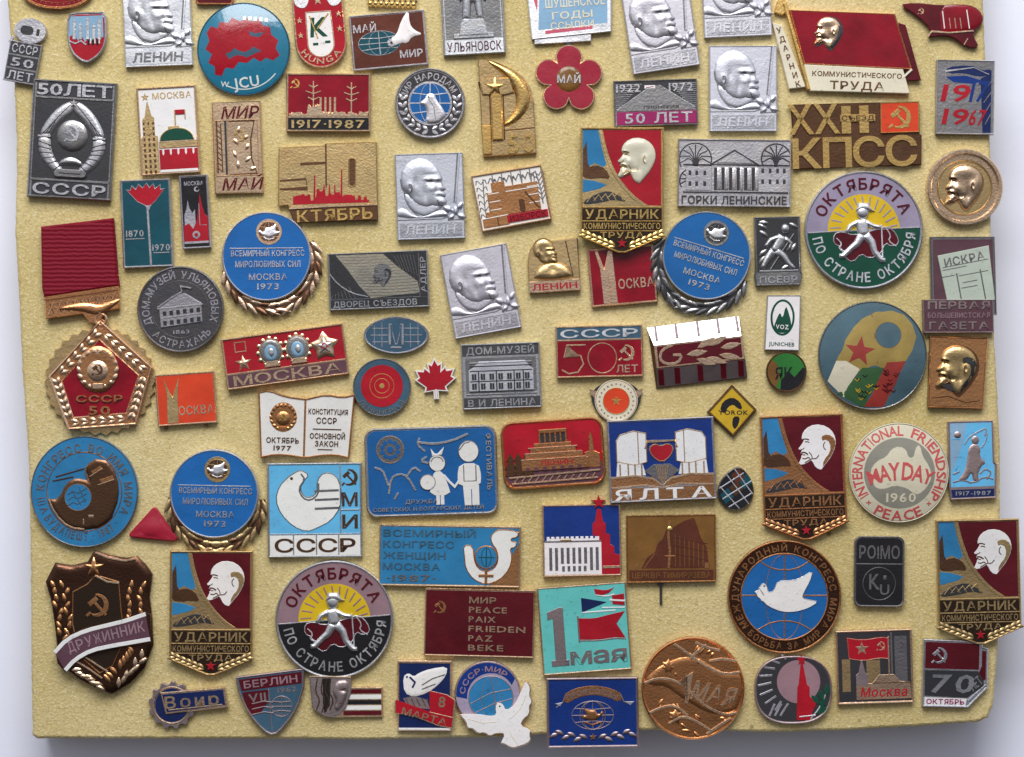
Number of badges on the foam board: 92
